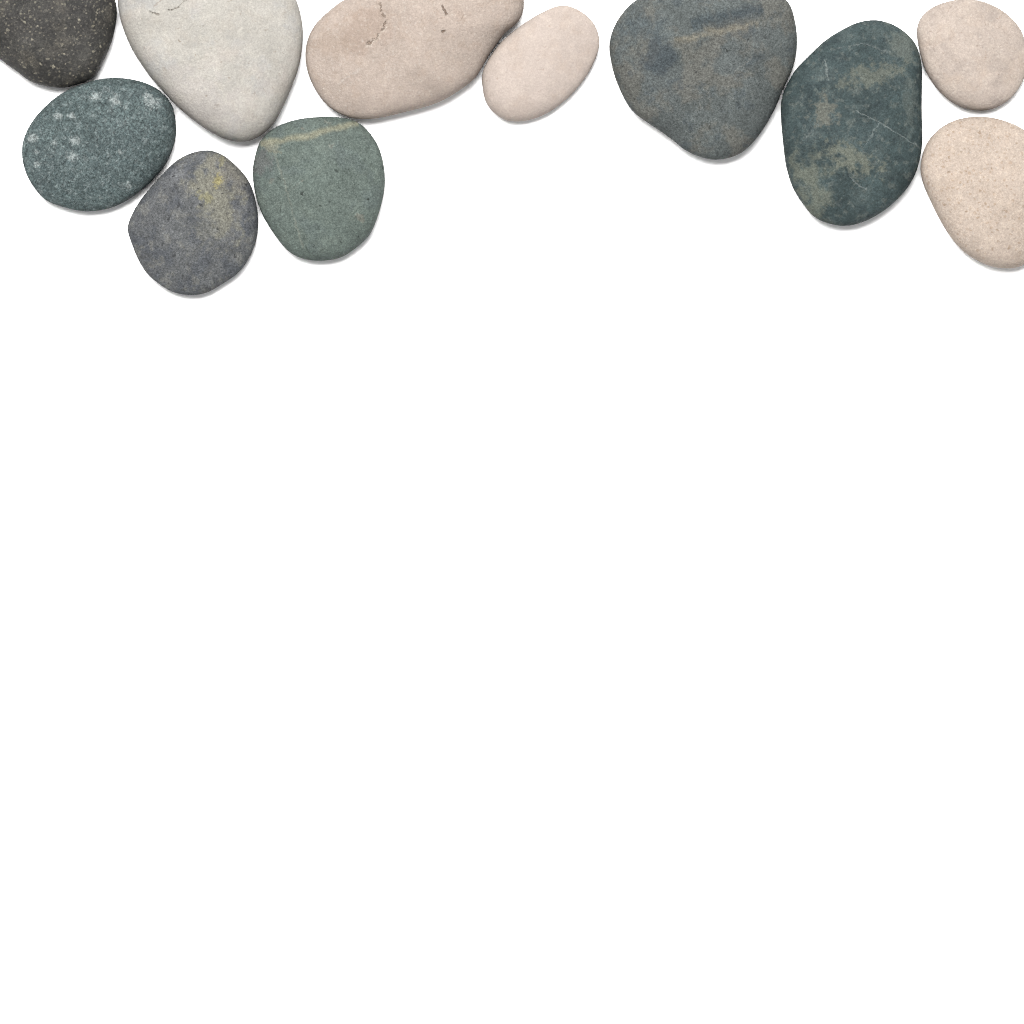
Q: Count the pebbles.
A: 11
